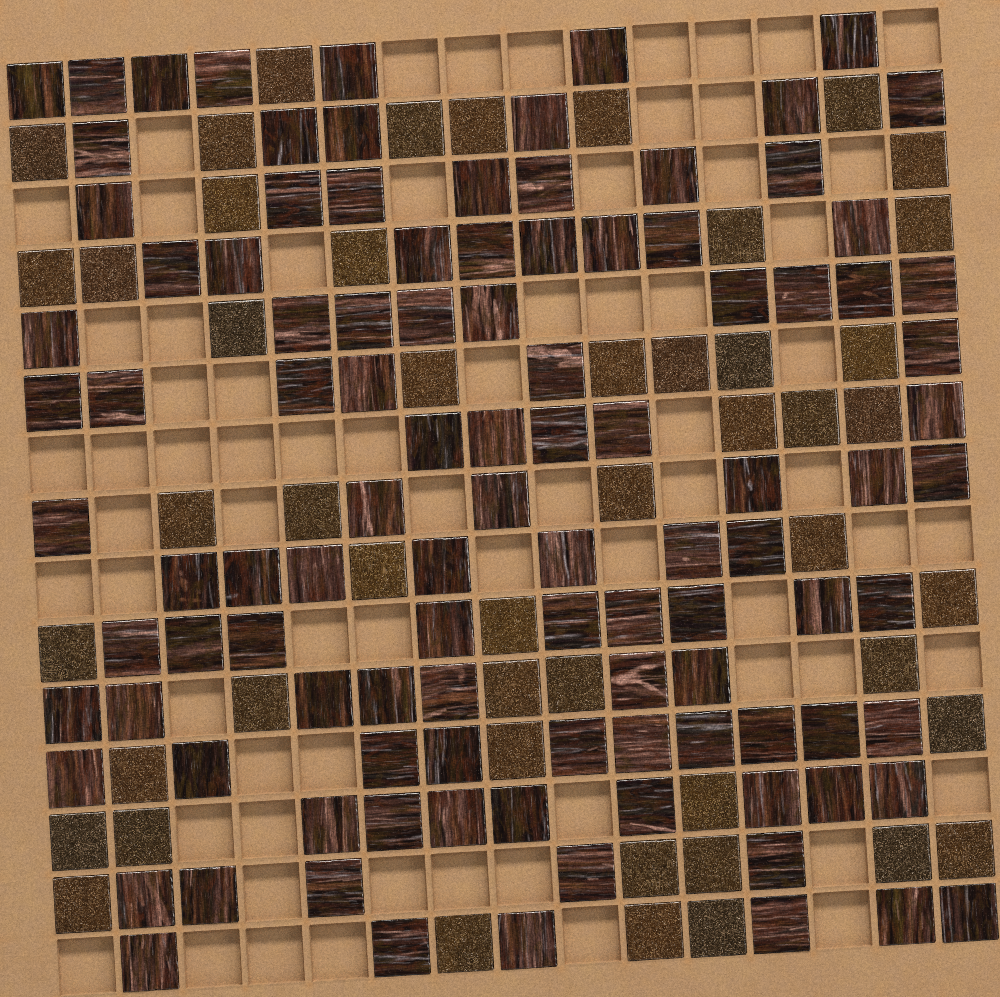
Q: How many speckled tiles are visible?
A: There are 49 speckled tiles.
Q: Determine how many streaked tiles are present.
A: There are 106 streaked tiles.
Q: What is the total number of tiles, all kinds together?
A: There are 155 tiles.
